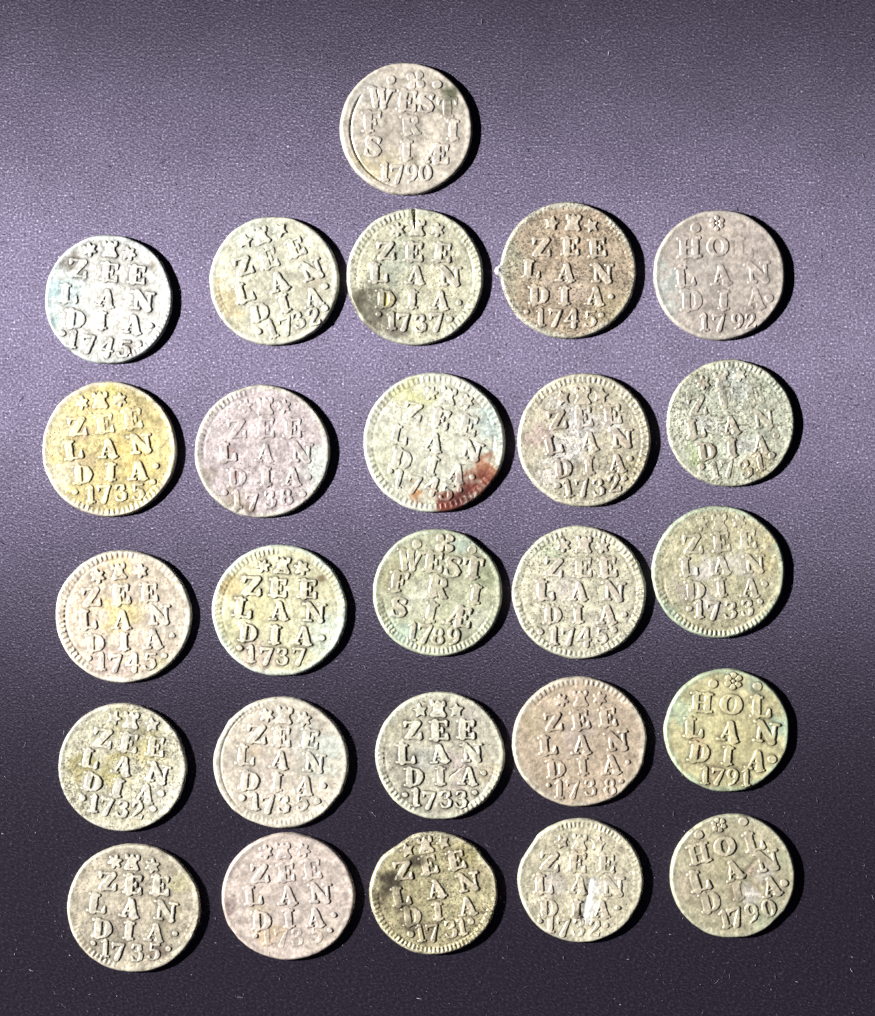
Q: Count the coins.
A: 26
